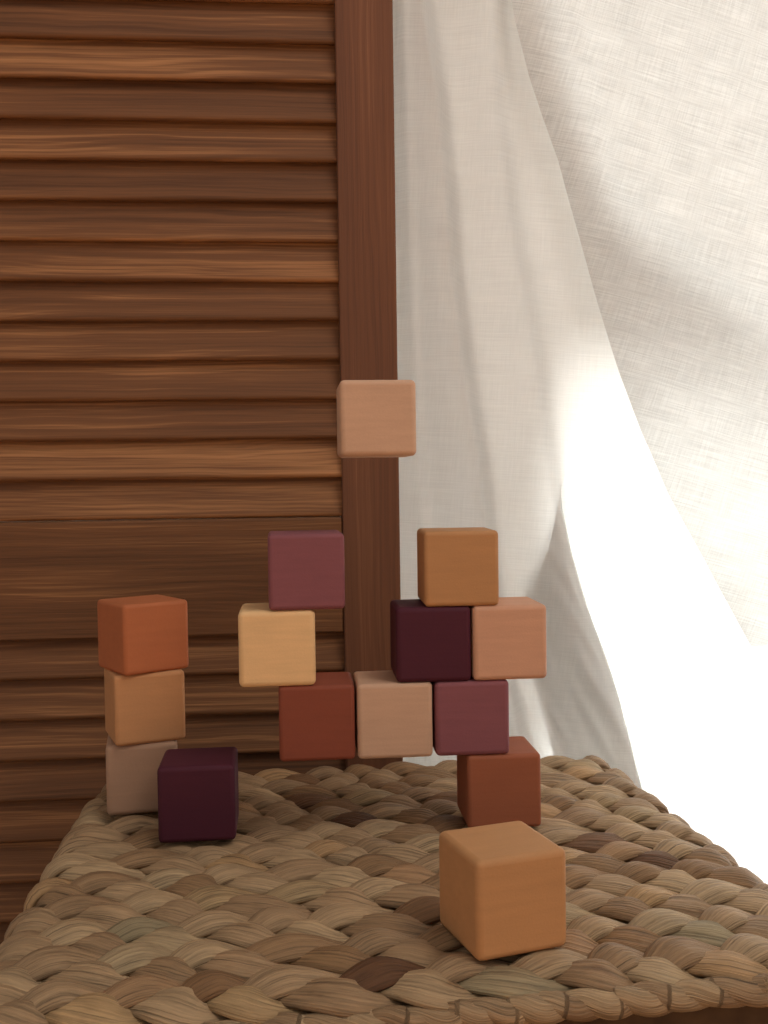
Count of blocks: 15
